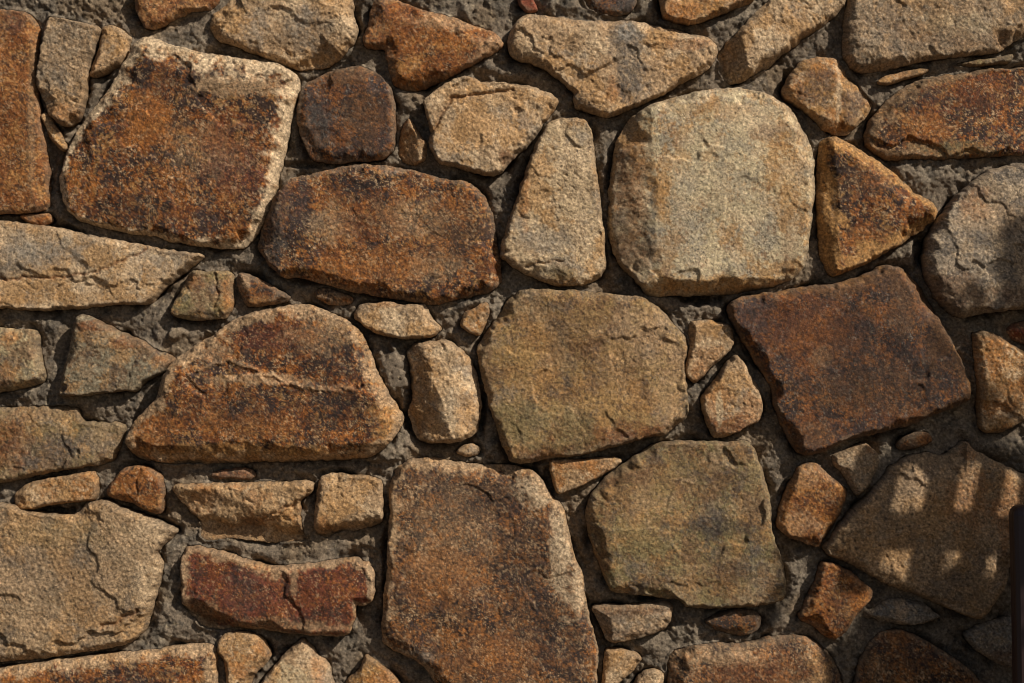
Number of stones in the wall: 72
